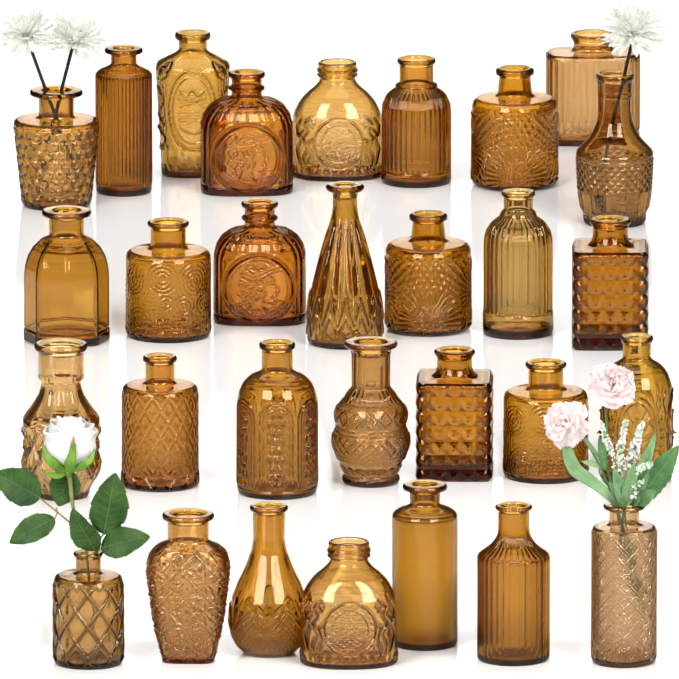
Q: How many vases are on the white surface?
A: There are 30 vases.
